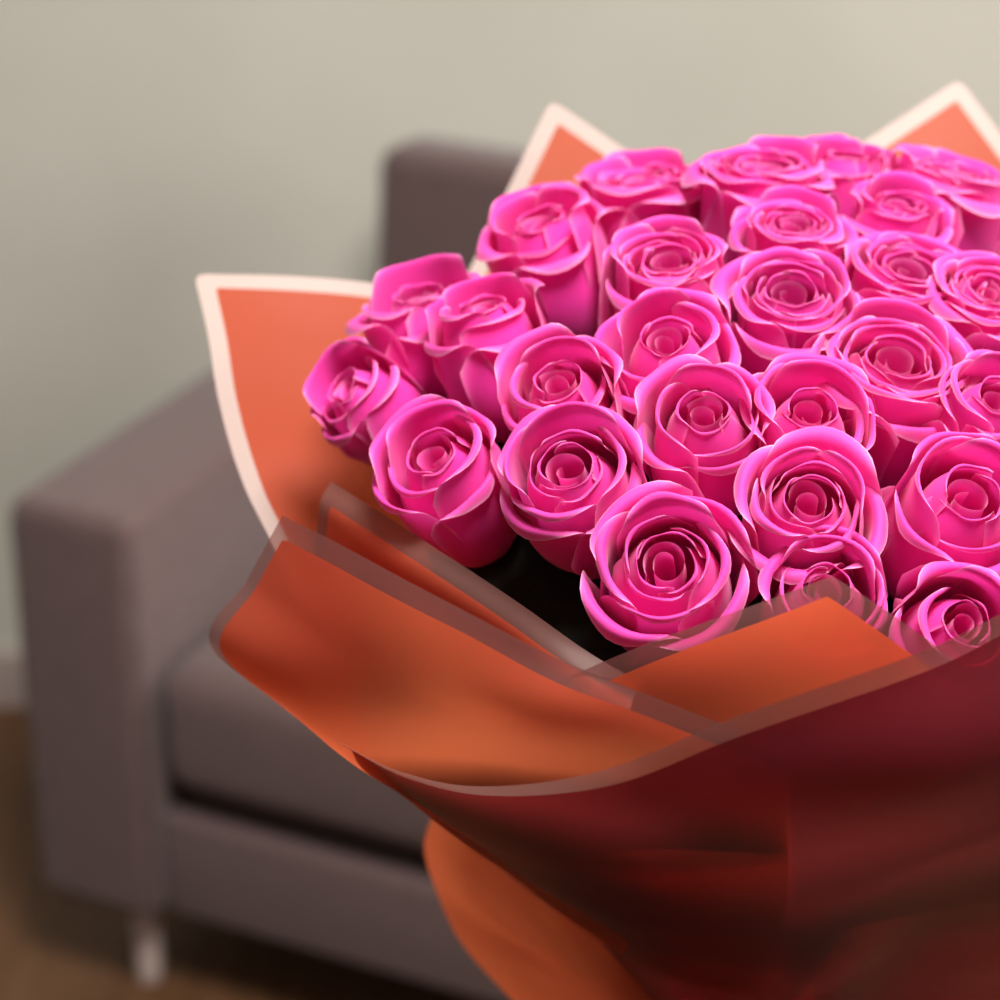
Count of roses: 27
